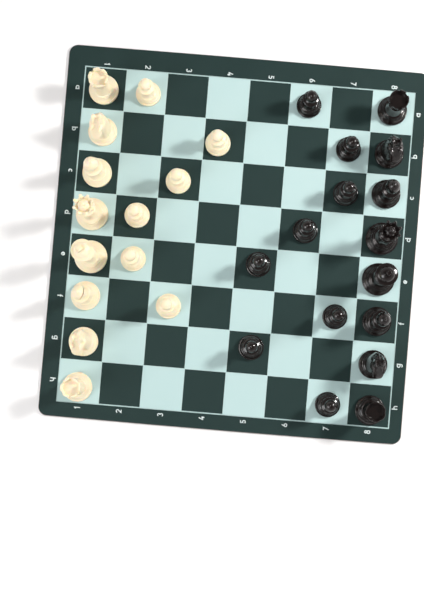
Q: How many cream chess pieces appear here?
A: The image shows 14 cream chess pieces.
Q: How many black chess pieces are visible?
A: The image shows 16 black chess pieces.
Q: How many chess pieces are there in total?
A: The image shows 30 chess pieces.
